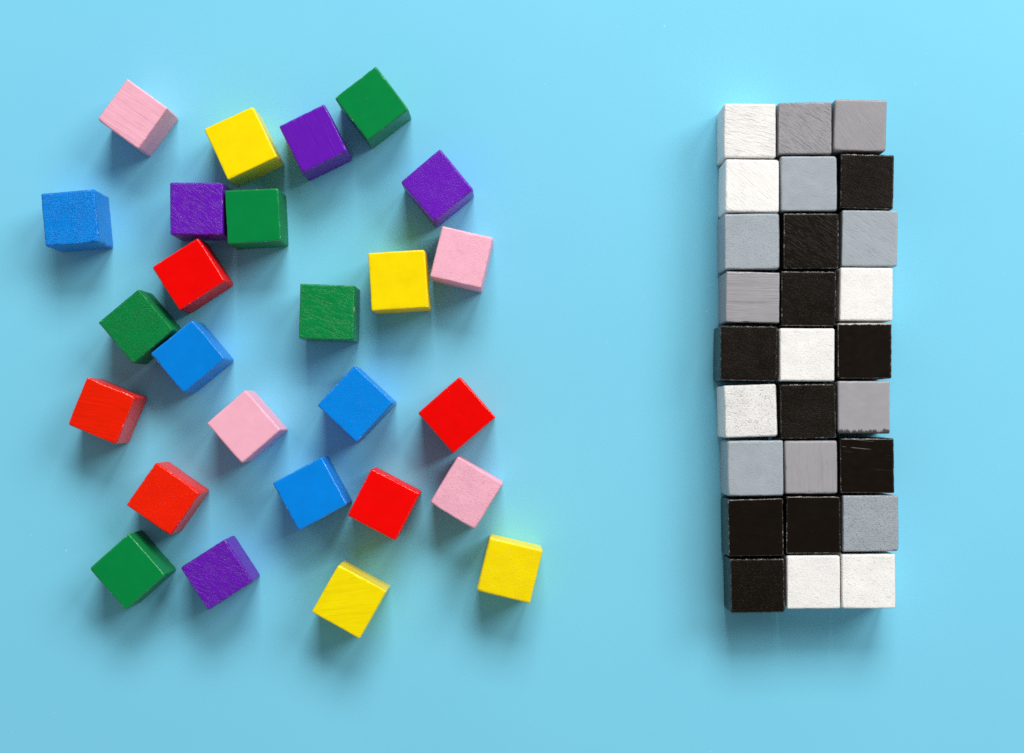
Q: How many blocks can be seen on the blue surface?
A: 53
